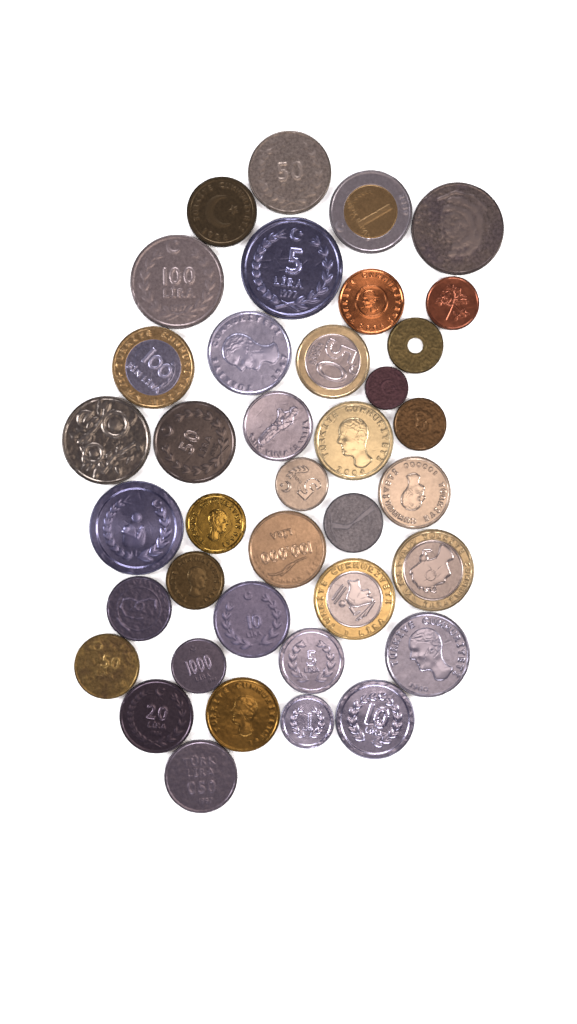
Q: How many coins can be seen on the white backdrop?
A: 38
